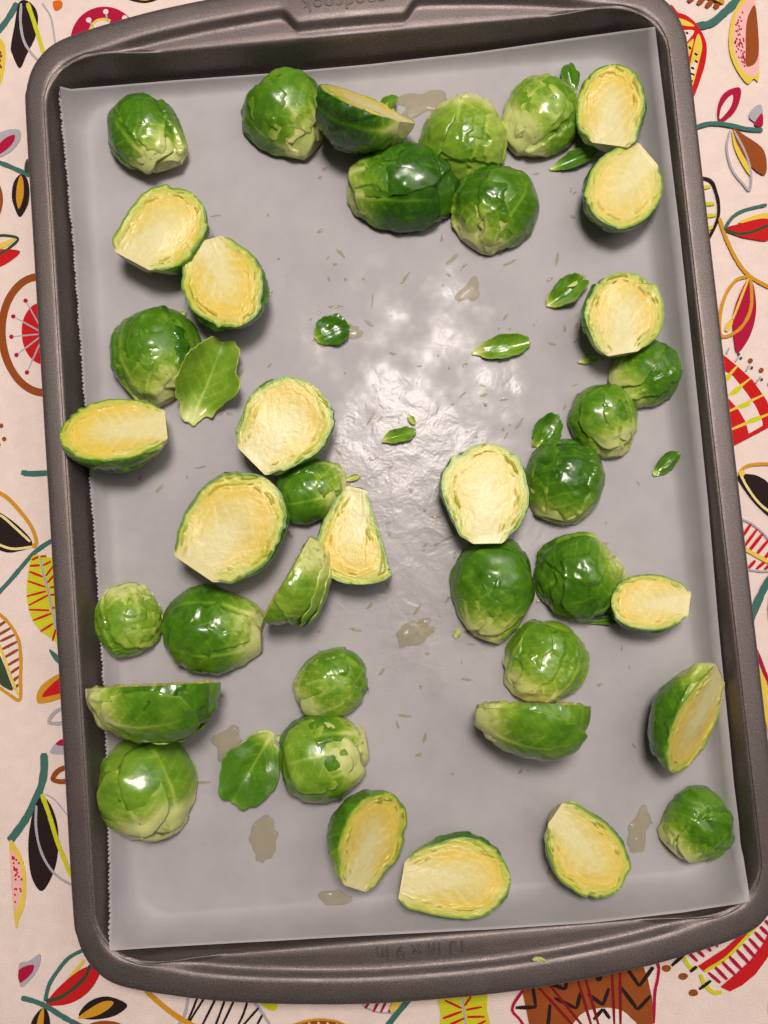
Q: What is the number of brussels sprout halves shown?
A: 39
